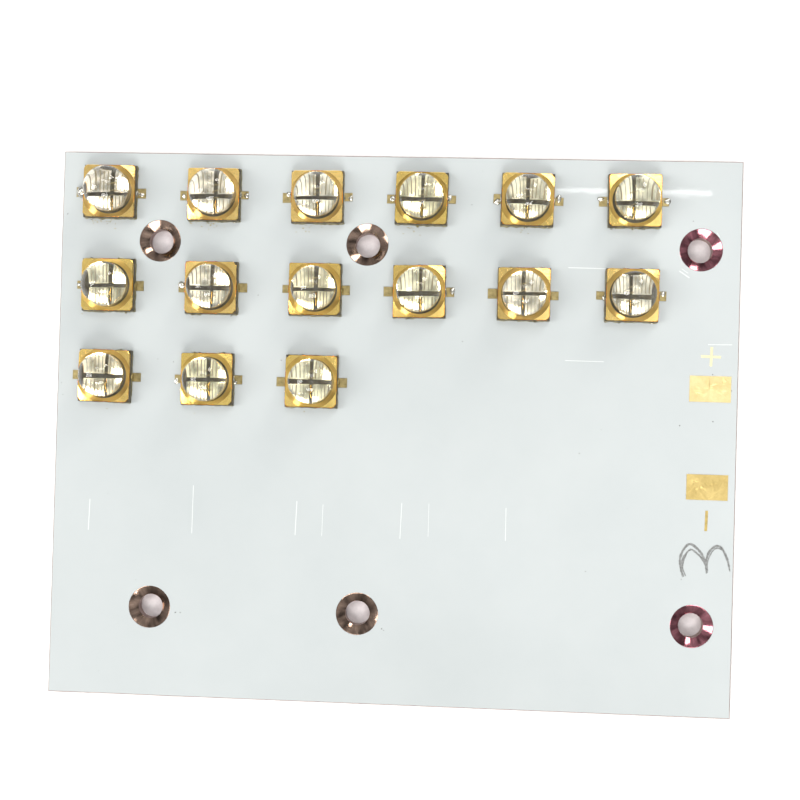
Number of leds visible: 15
